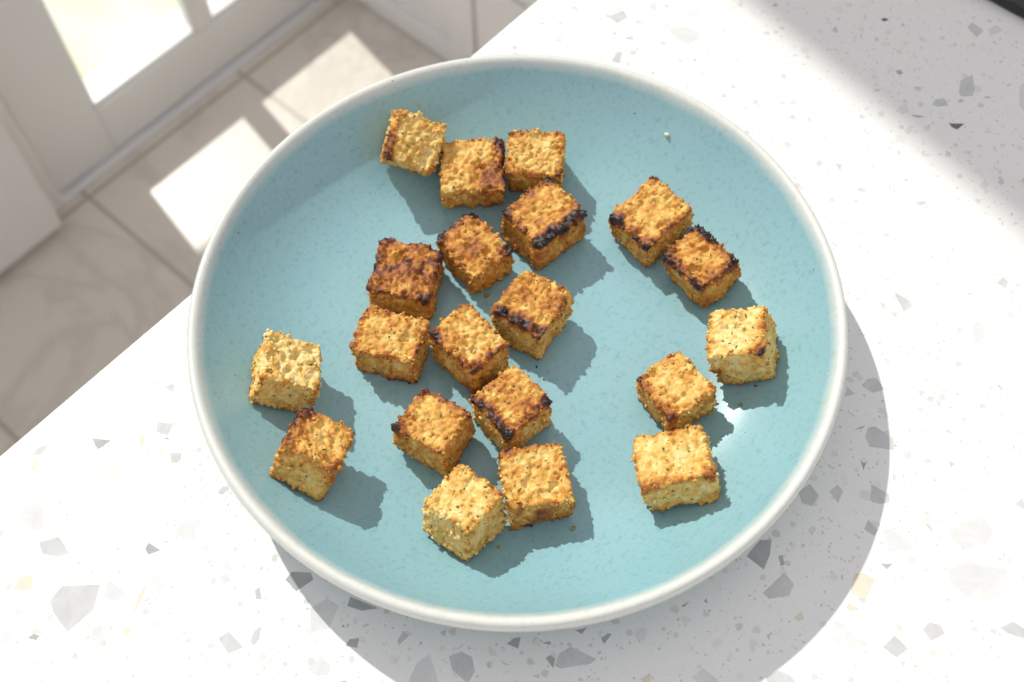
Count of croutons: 20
